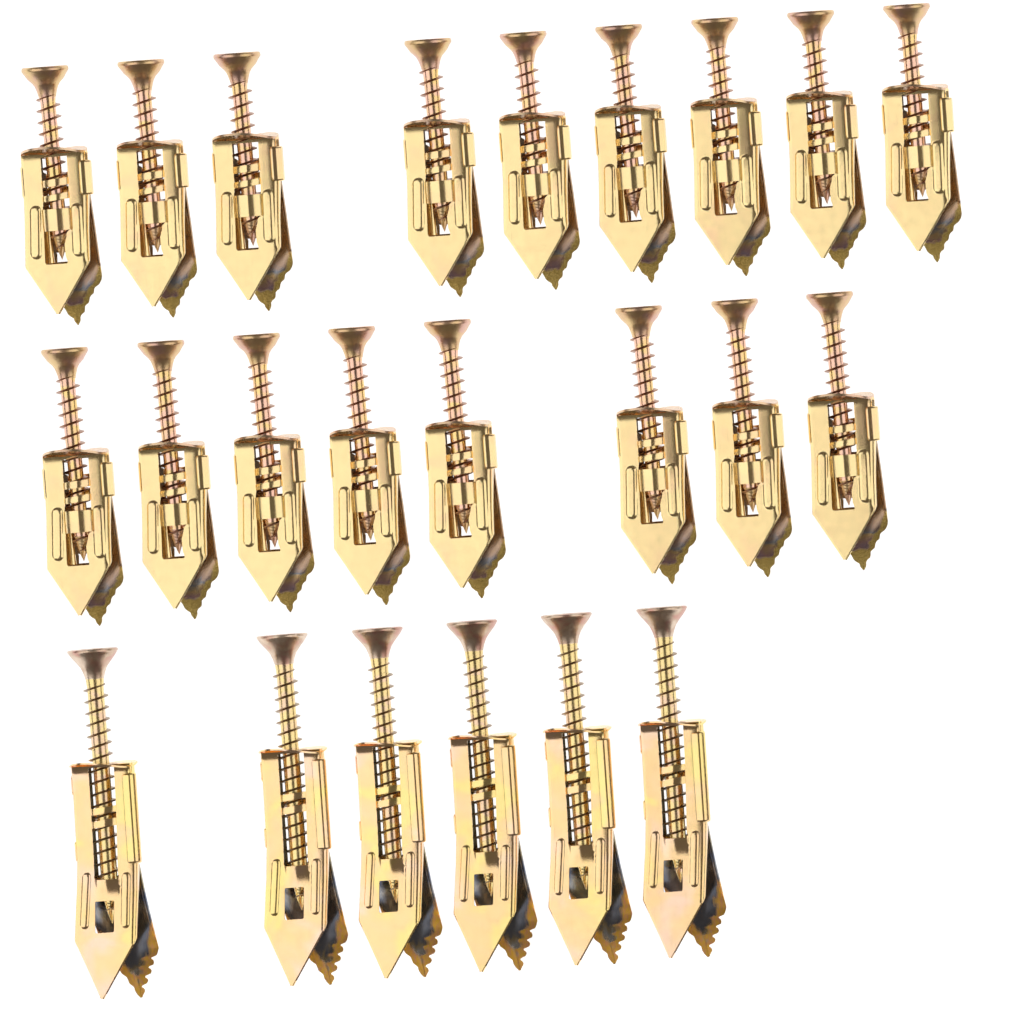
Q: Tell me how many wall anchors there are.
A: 23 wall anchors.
